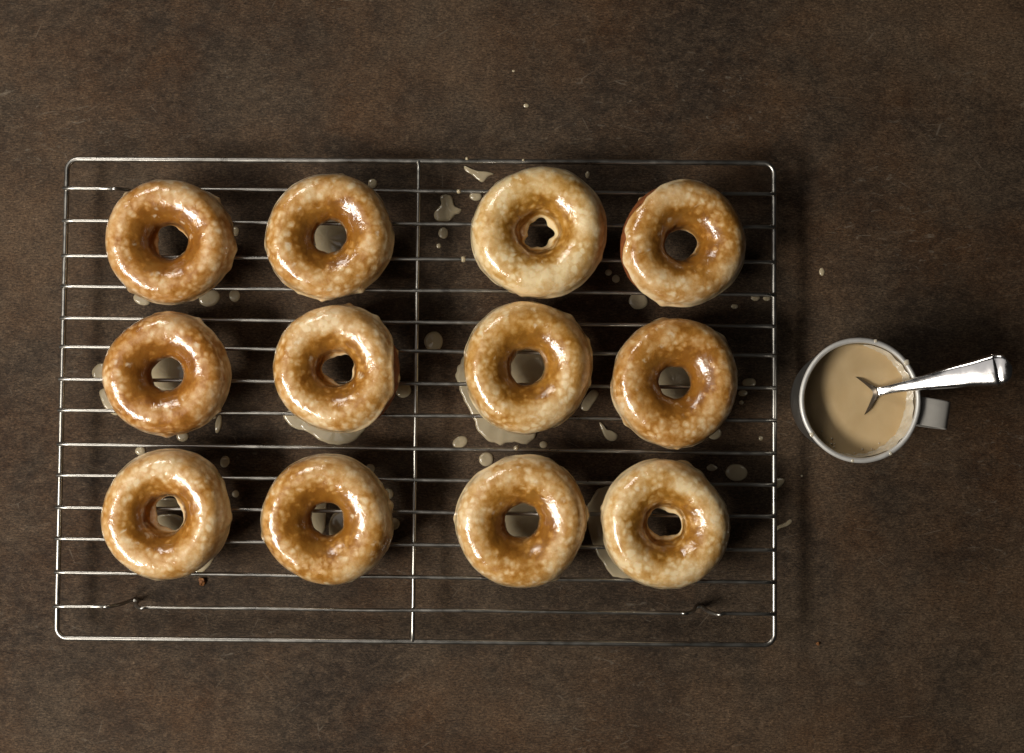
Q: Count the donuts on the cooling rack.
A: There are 12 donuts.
